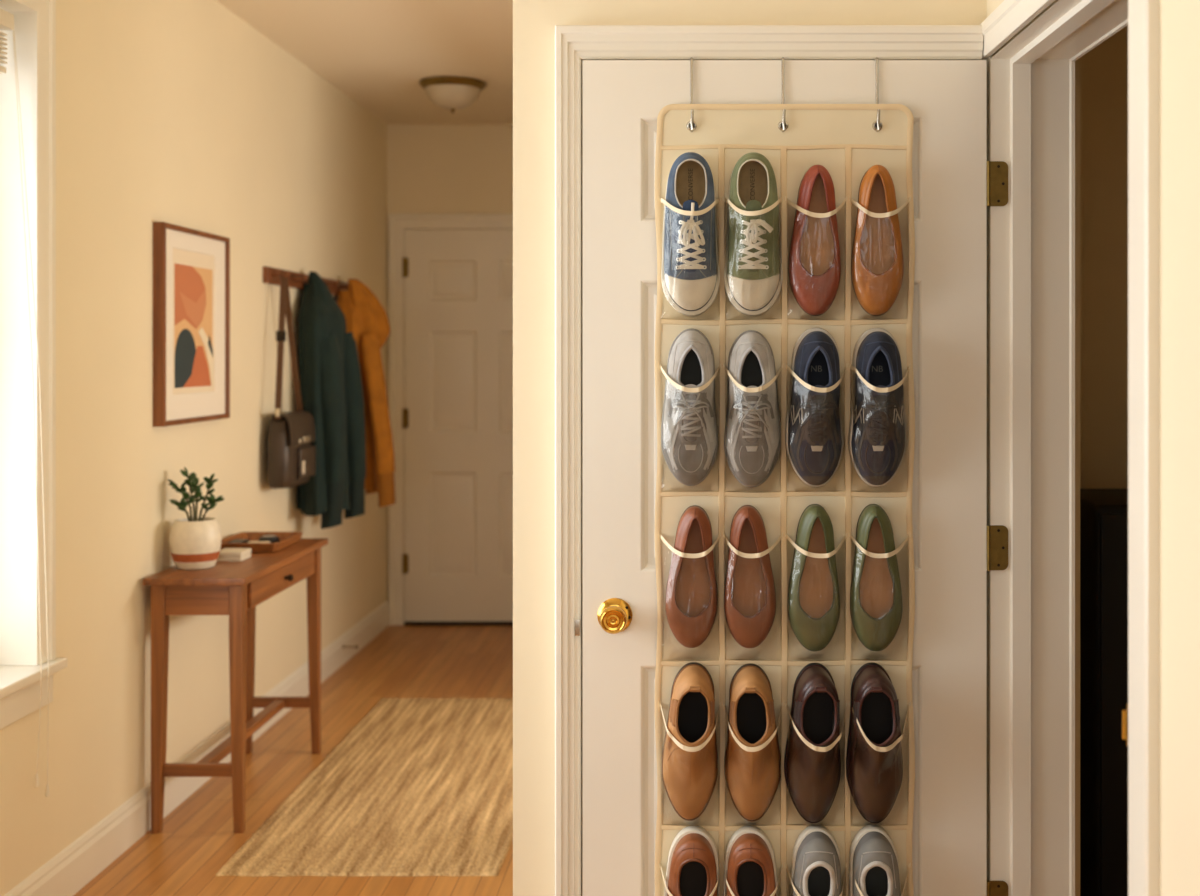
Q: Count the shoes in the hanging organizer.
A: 20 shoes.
